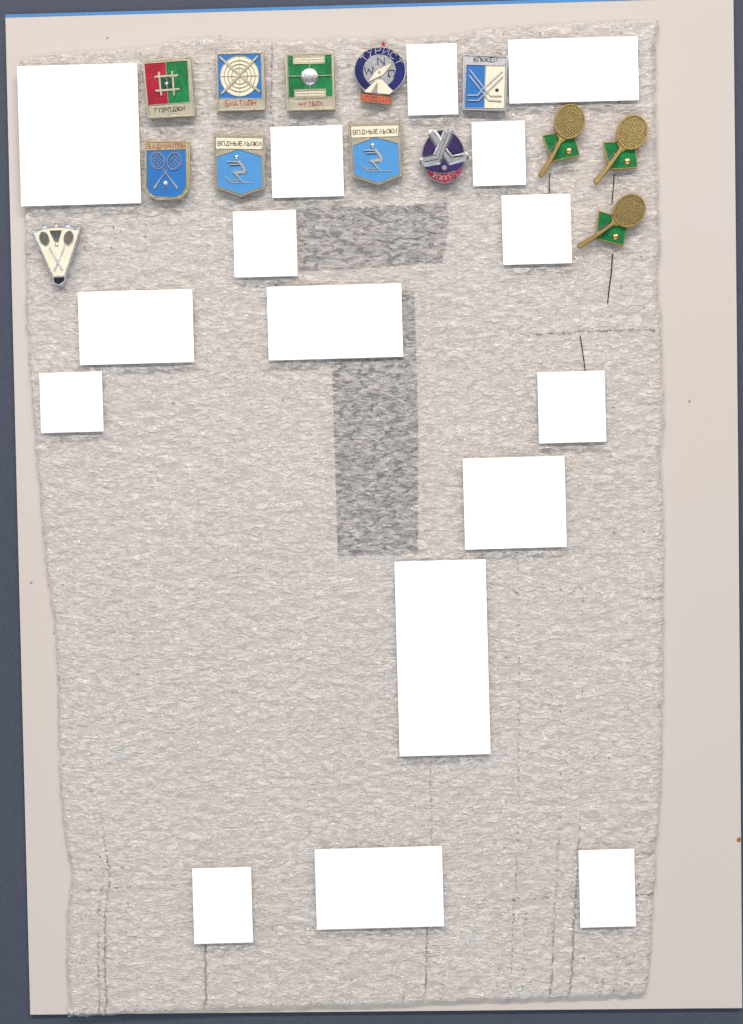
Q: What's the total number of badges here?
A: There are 13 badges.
